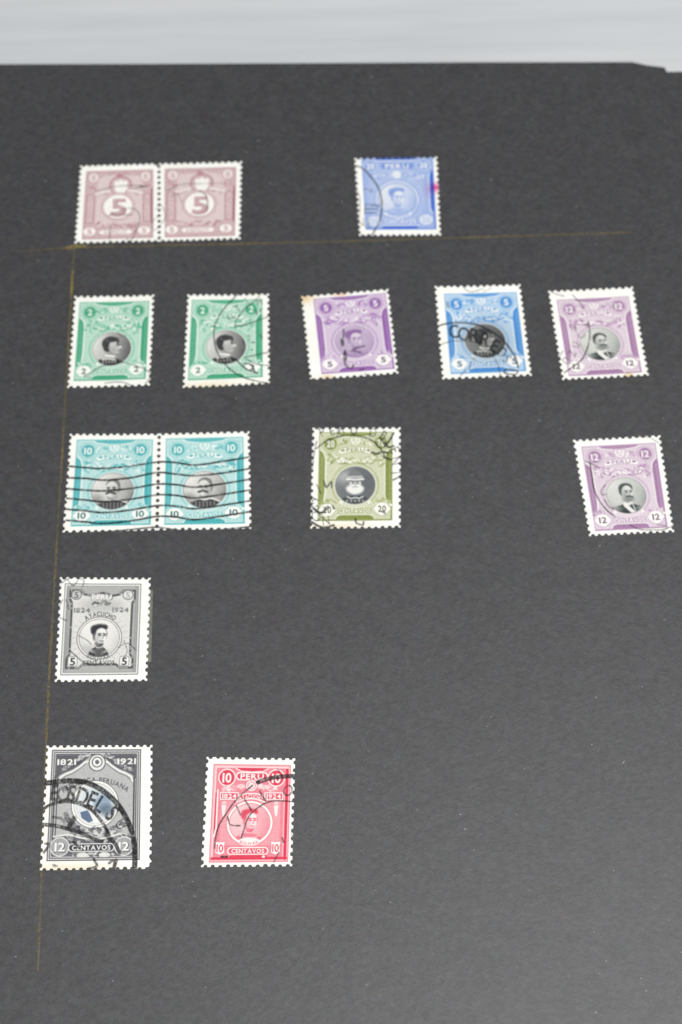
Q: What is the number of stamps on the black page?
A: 15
